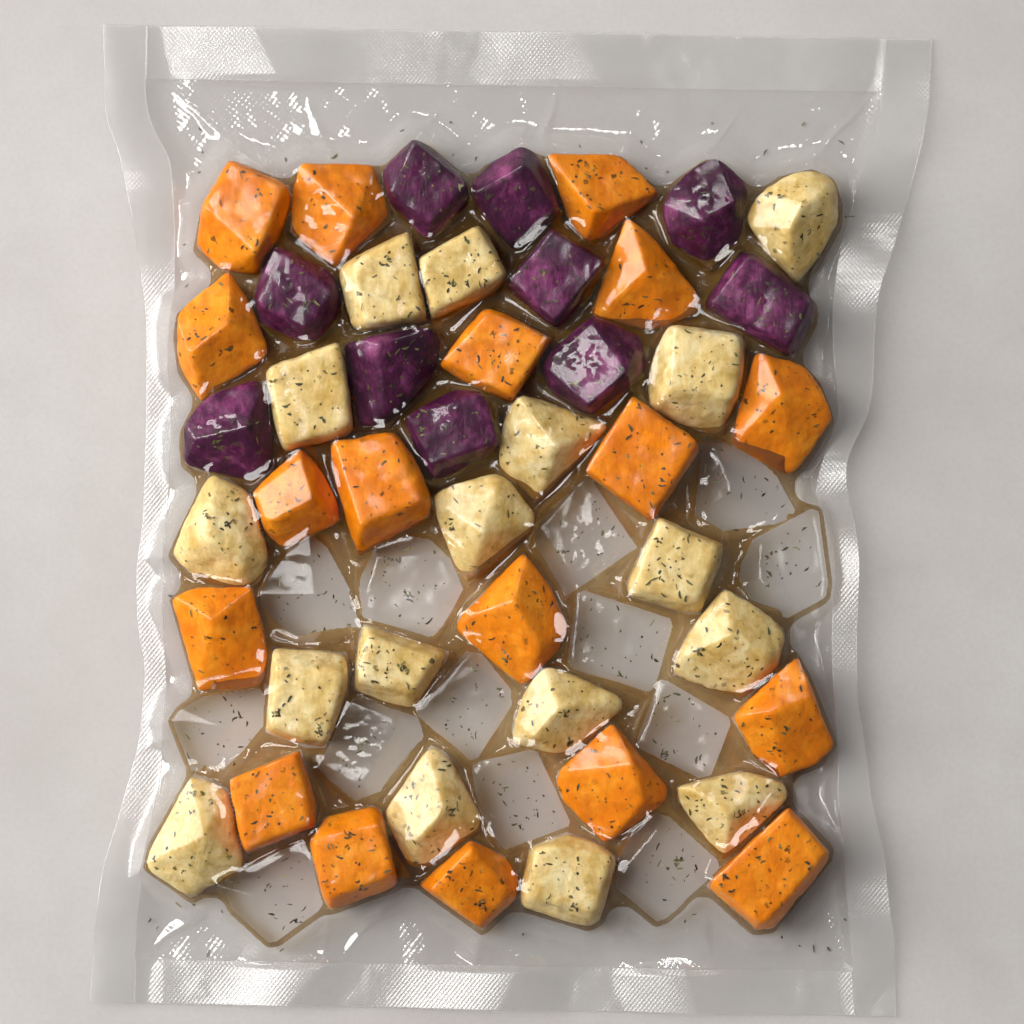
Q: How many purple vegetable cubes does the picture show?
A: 10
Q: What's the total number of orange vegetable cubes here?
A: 18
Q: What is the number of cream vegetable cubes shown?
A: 17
